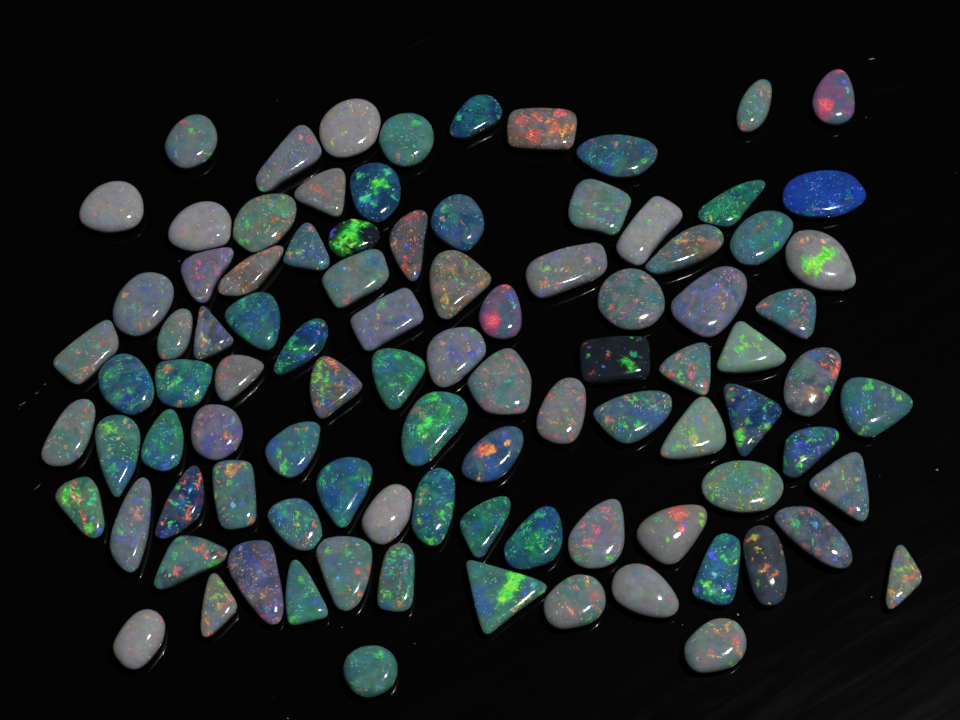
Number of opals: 95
